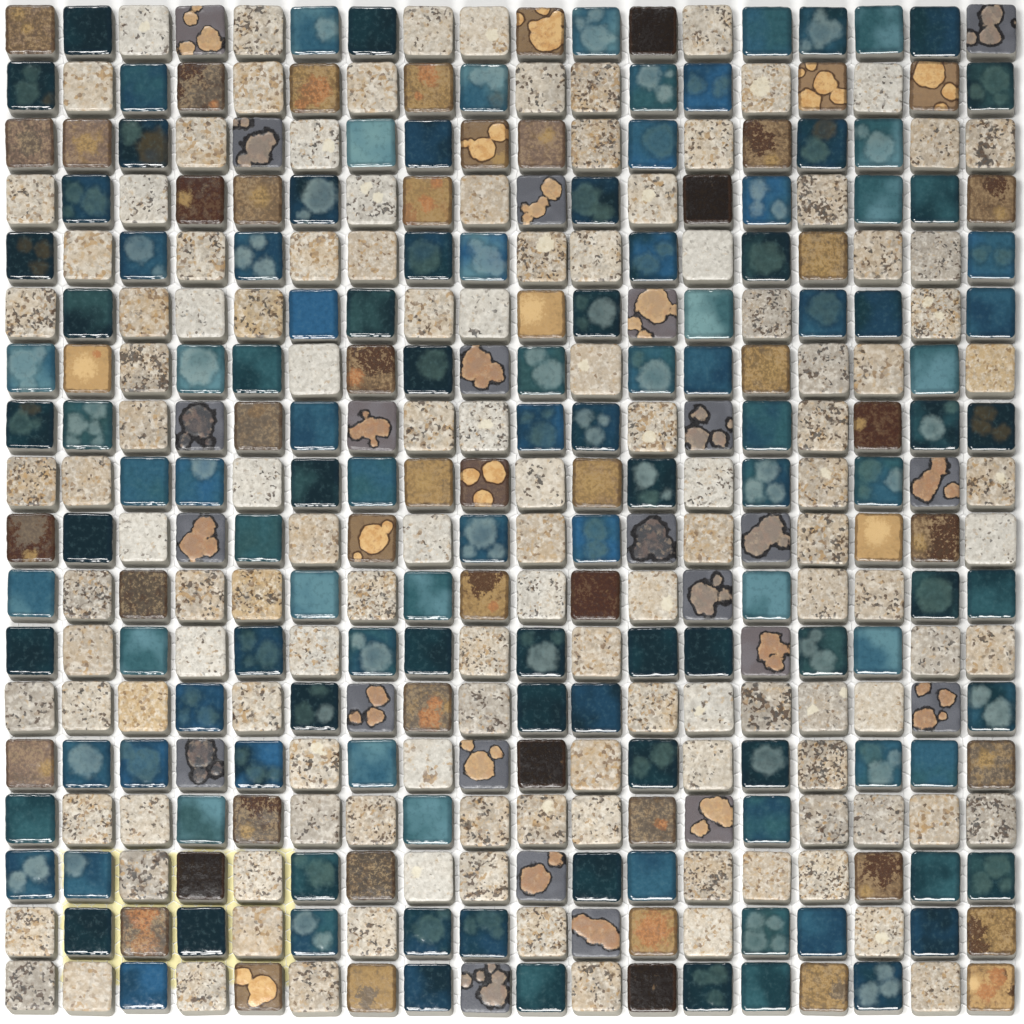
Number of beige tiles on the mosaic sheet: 126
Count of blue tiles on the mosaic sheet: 123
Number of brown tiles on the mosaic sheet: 52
